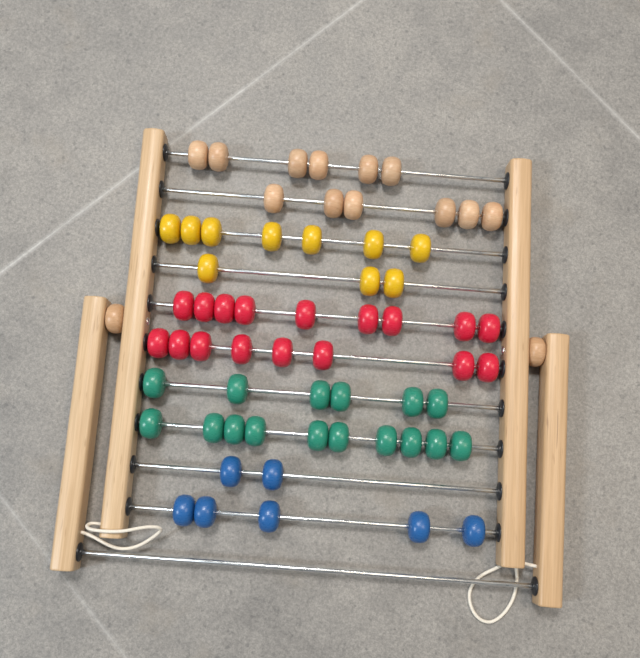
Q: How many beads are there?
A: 62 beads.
